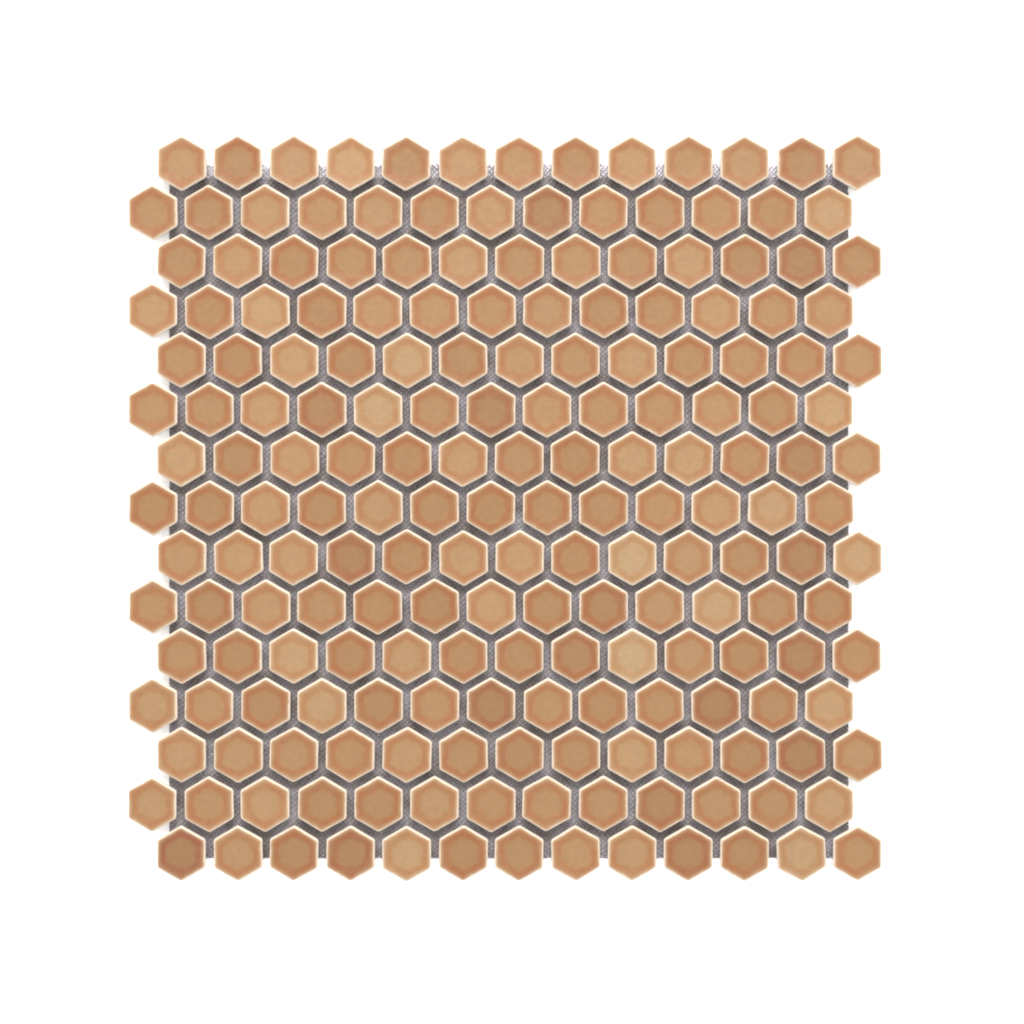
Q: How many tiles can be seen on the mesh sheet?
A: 195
